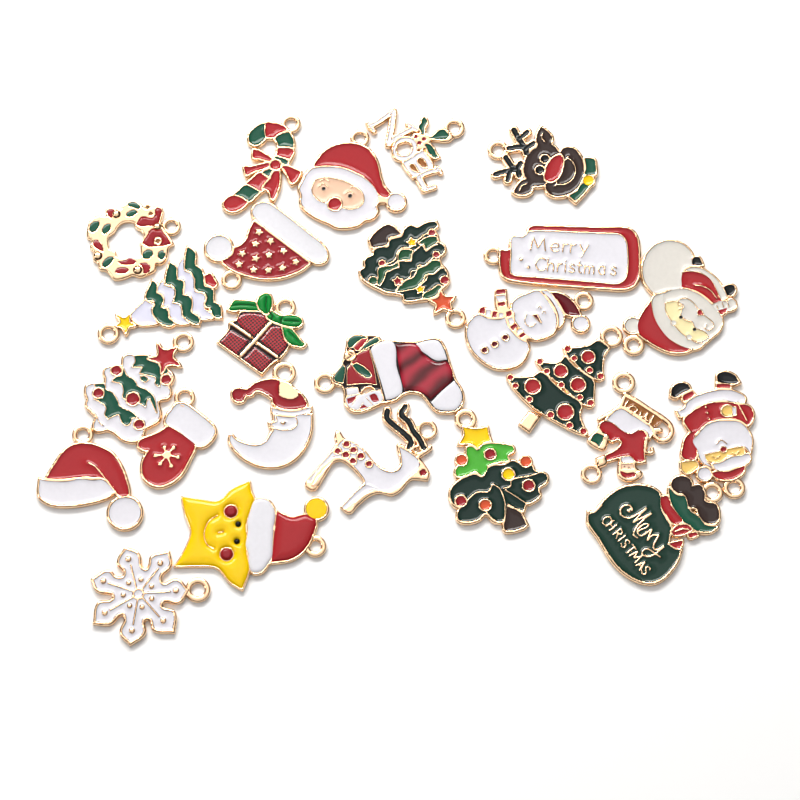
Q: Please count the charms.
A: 25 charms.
